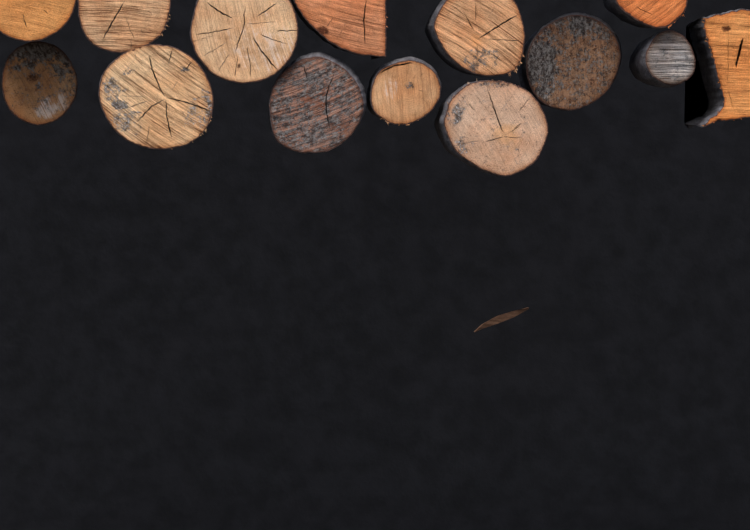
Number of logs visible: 14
